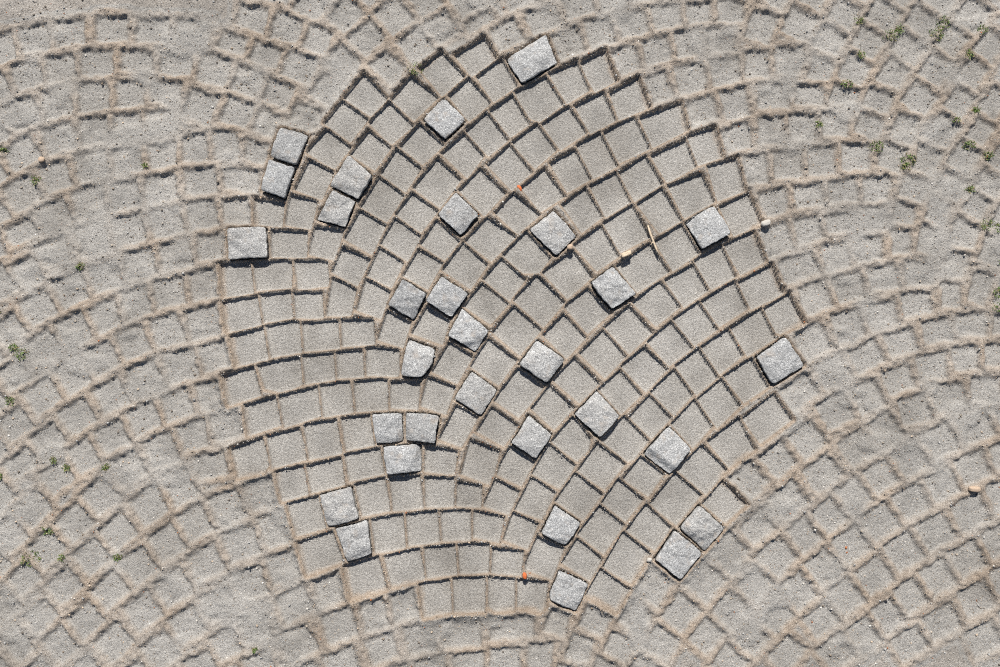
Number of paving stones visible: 30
